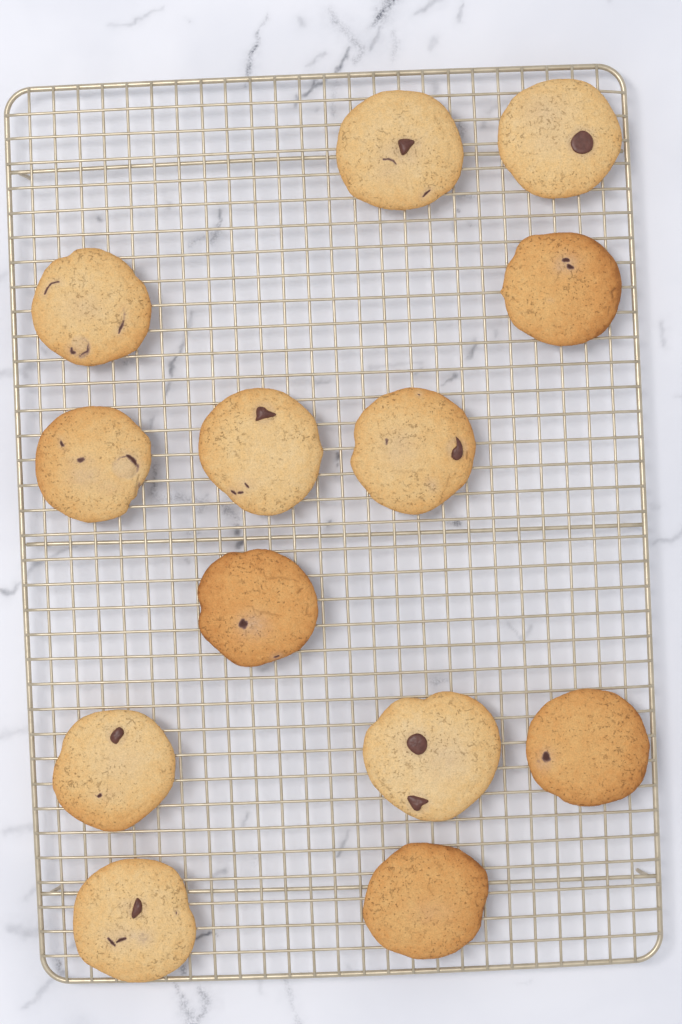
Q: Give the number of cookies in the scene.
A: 13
